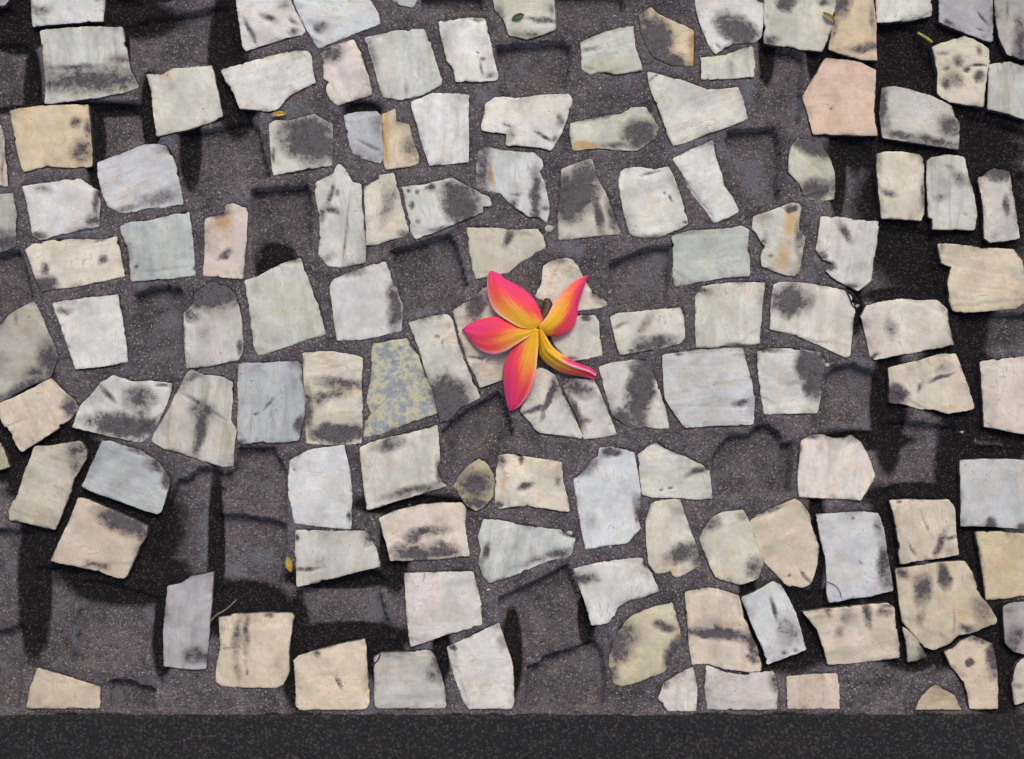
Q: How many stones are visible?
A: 124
